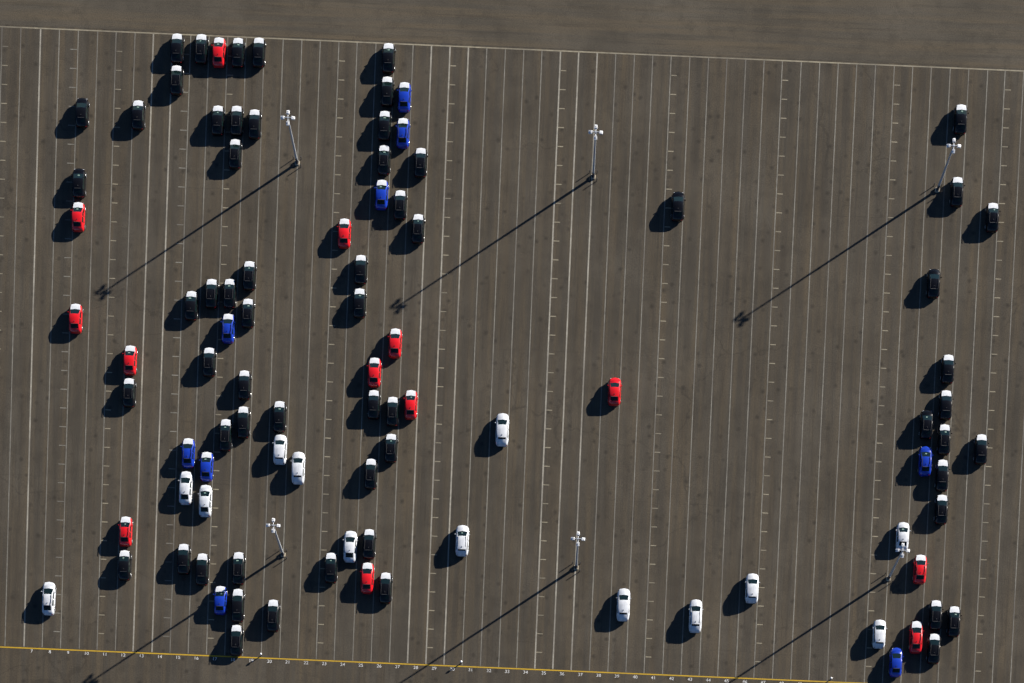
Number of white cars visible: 13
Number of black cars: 61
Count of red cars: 13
